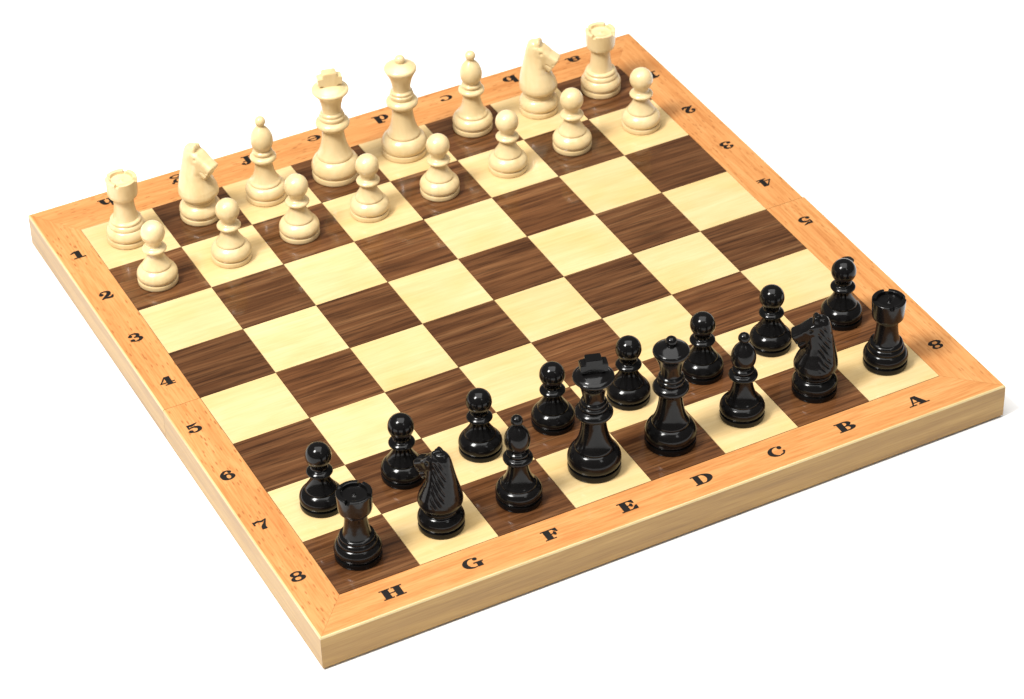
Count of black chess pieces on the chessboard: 16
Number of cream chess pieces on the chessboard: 16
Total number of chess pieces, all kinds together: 32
